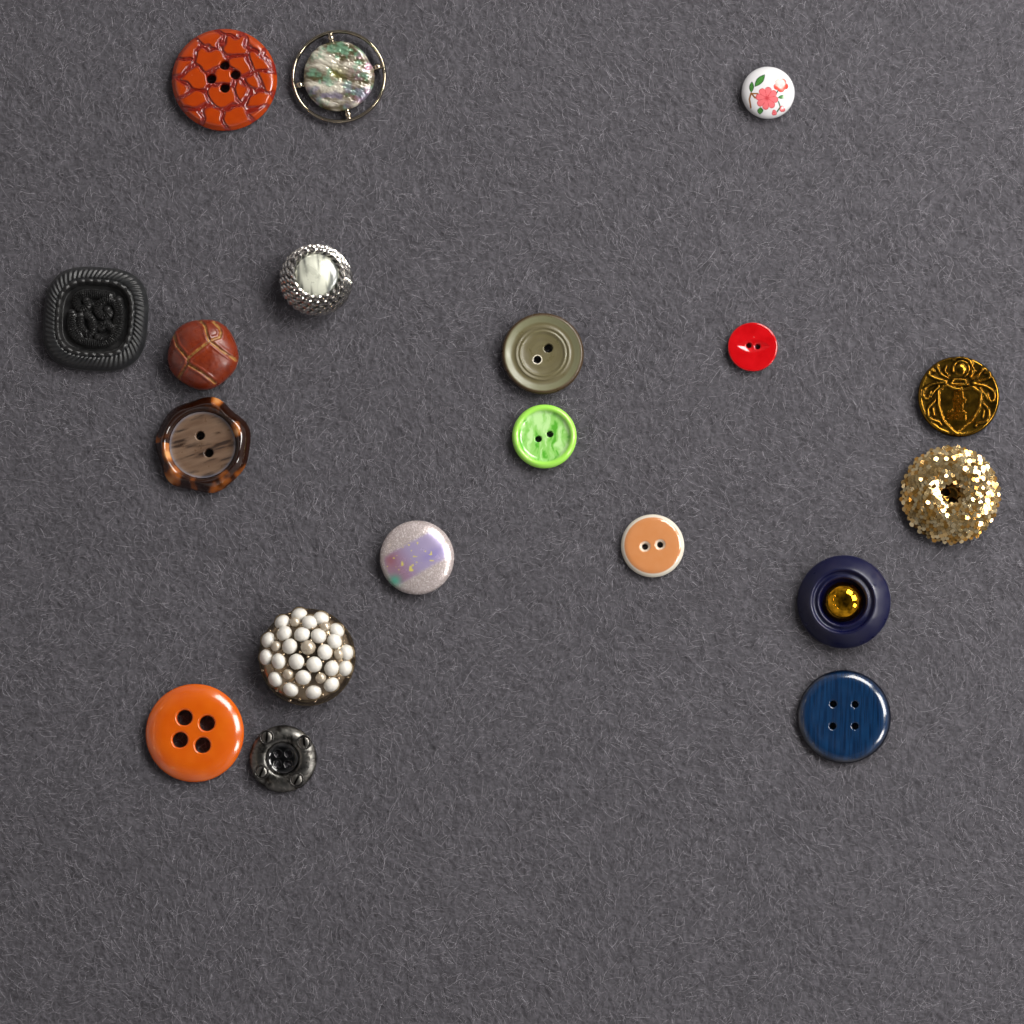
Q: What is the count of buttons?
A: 19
